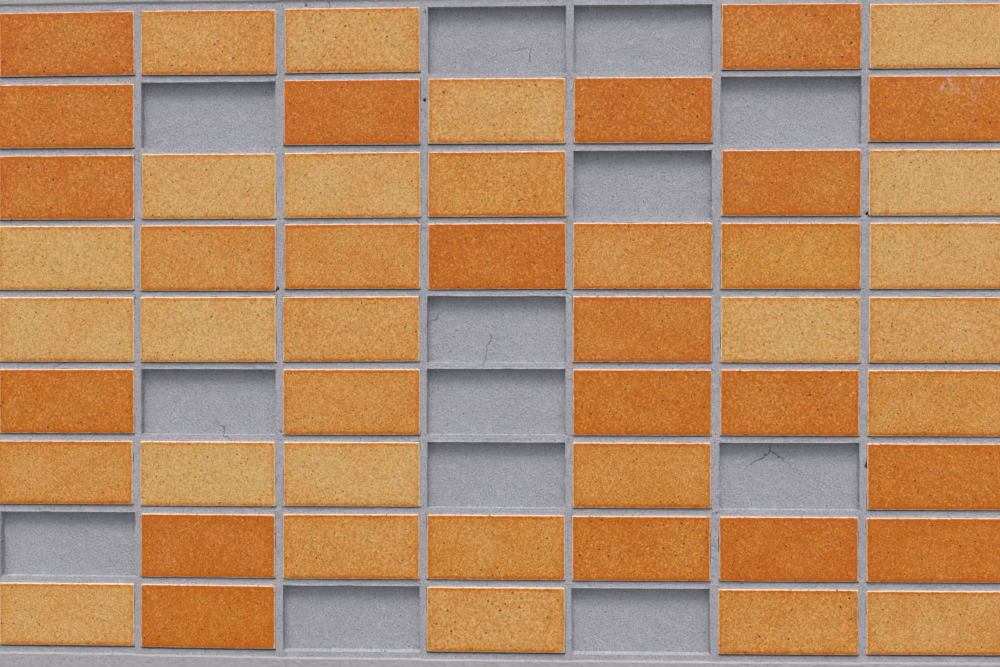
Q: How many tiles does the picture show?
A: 50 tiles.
